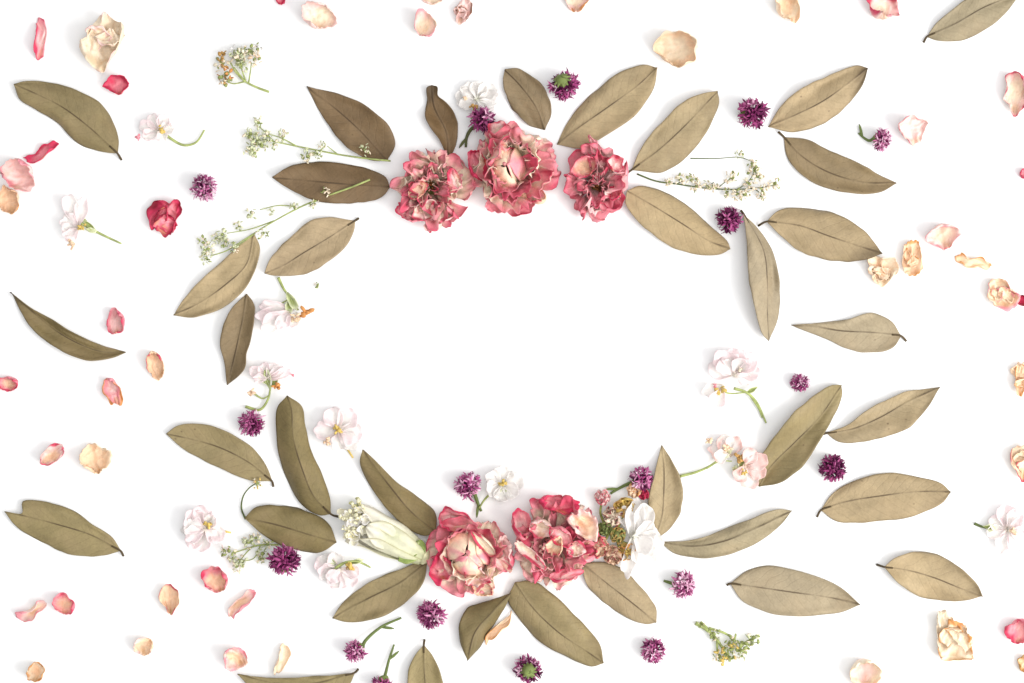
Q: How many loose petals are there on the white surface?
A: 47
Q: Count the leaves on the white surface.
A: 36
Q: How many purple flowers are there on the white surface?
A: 18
